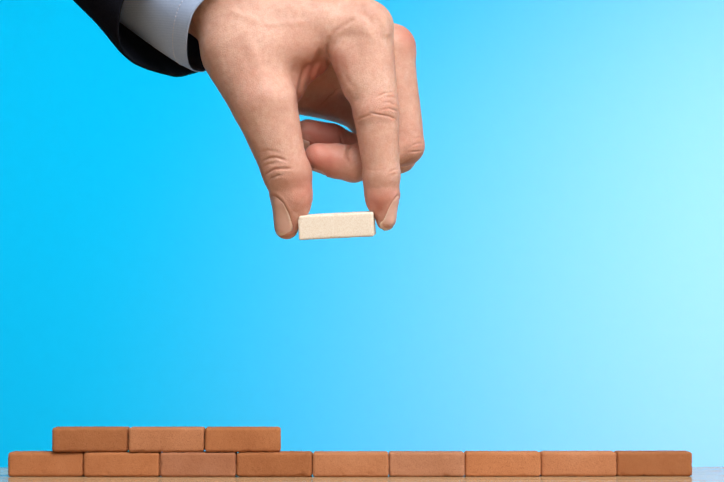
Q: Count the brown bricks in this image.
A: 12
